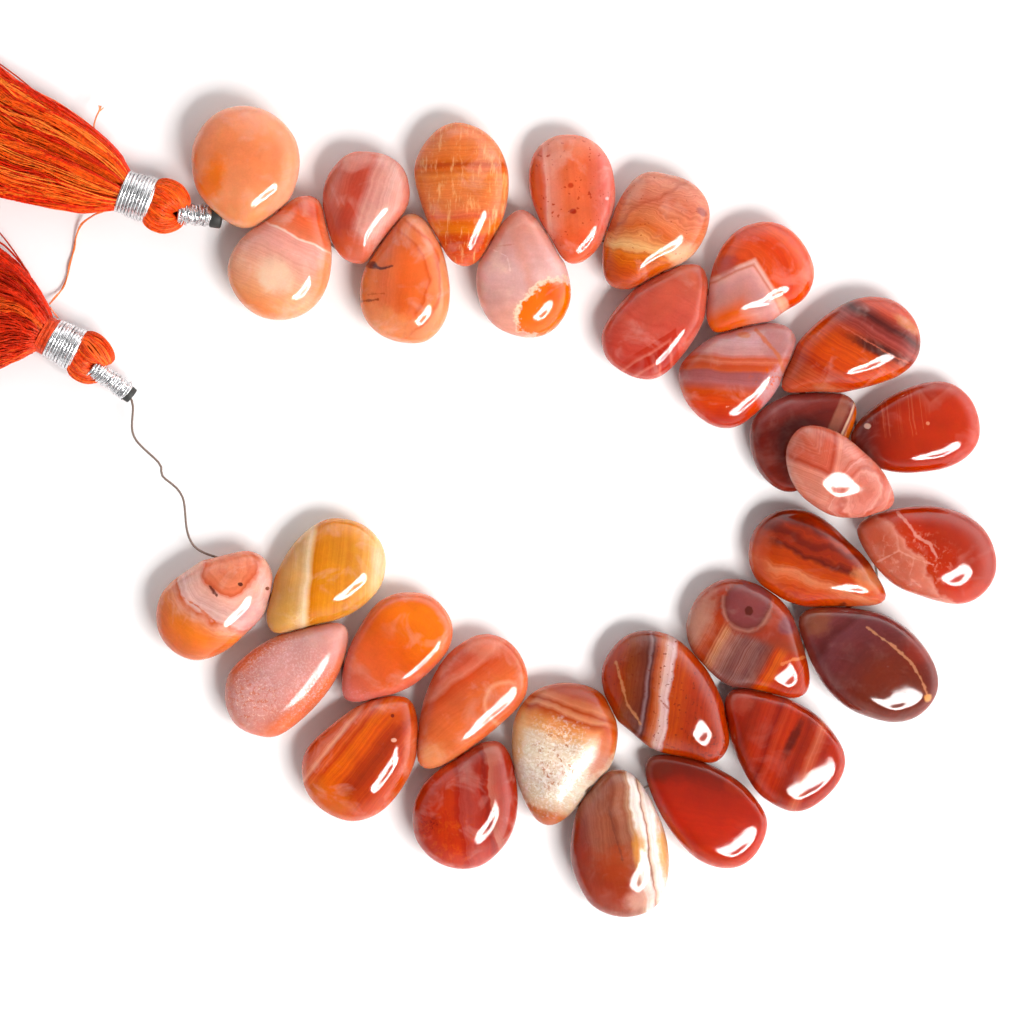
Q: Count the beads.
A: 31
